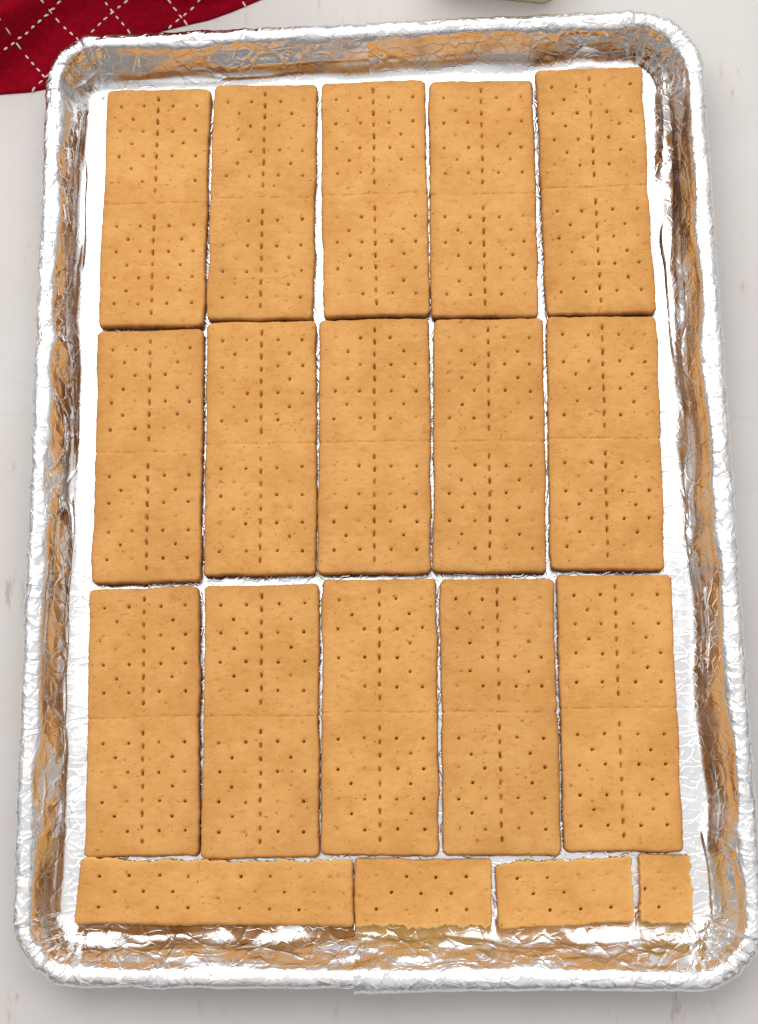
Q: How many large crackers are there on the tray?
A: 15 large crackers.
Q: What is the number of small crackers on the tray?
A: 4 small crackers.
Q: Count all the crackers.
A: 19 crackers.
